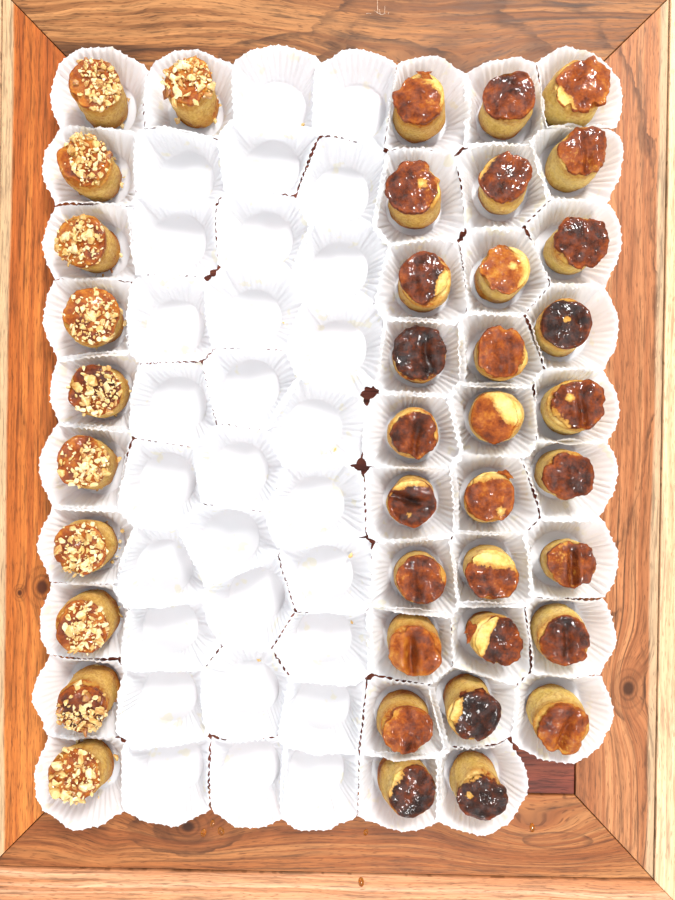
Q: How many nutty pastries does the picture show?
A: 11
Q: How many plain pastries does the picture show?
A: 29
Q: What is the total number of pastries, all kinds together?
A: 40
